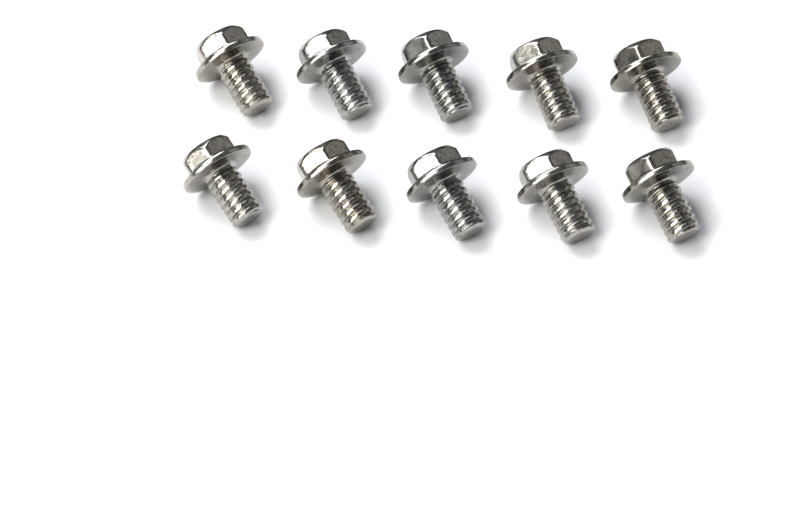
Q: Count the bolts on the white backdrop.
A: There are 10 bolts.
